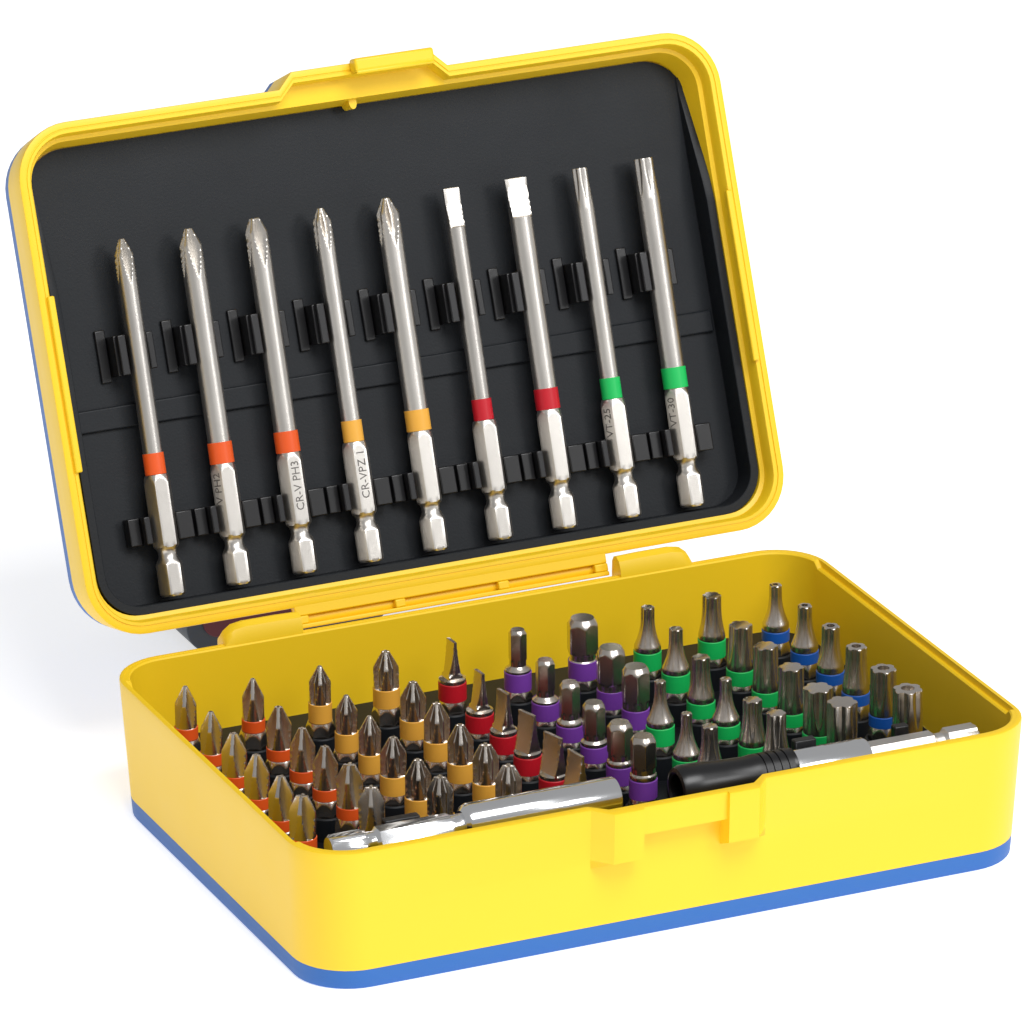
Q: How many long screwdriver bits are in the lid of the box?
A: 9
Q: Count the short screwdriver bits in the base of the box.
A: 60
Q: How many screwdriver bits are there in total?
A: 69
